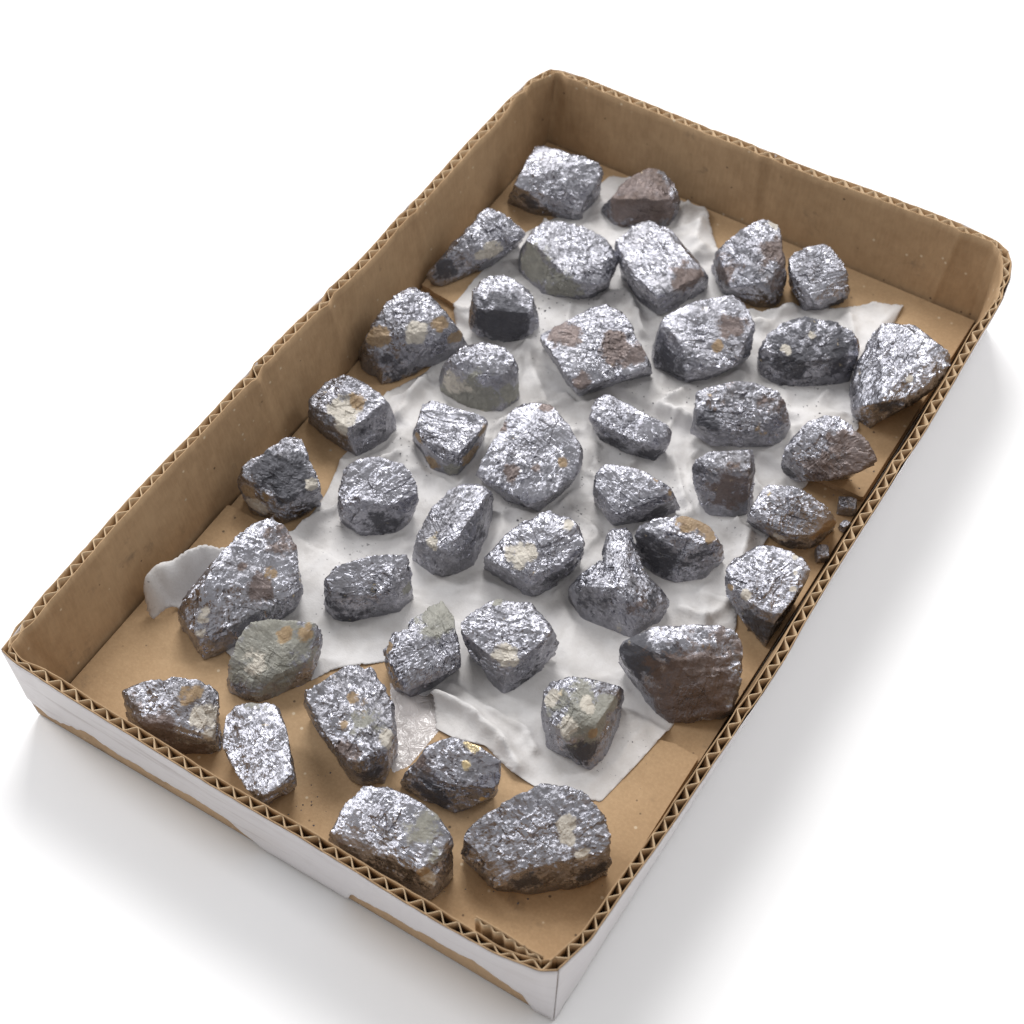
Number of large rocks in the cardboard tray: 43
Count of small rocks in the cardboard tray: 3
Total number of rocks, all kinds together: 46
